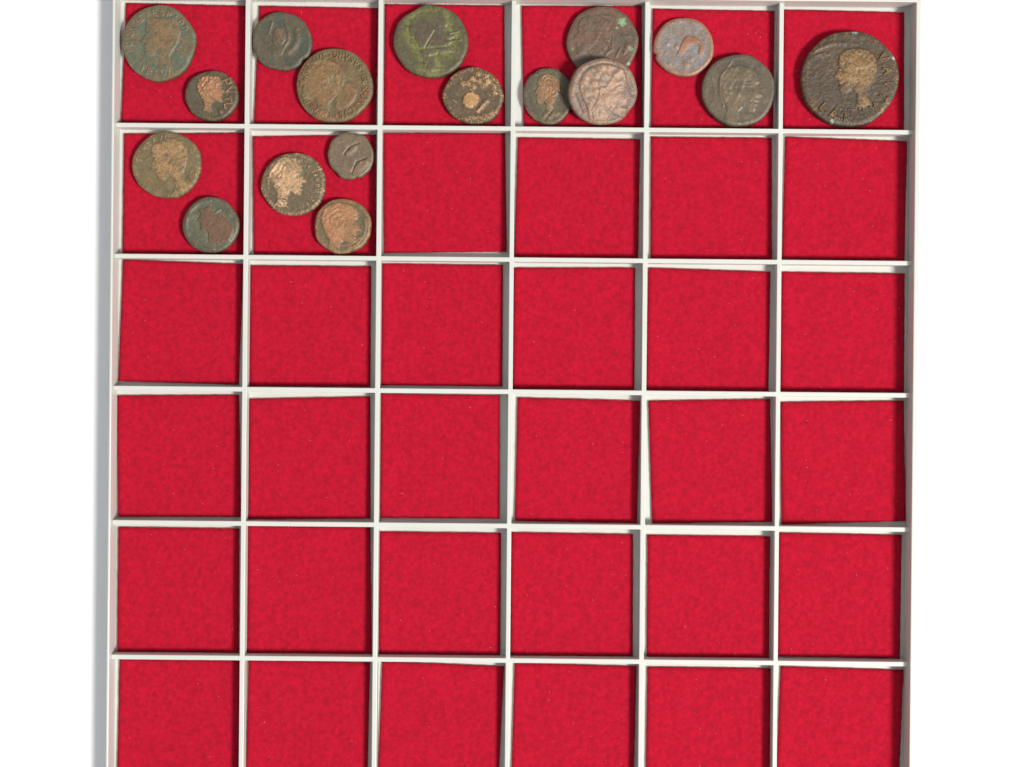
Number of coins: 17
